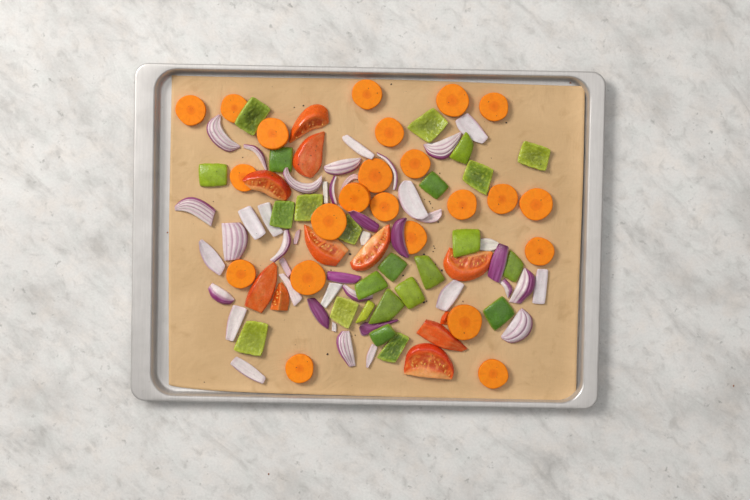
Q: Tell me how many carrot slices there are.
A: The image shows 23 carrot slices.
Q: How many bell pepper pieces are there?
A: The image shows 24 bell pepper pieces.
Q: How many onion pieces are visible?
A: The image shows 43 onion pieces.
